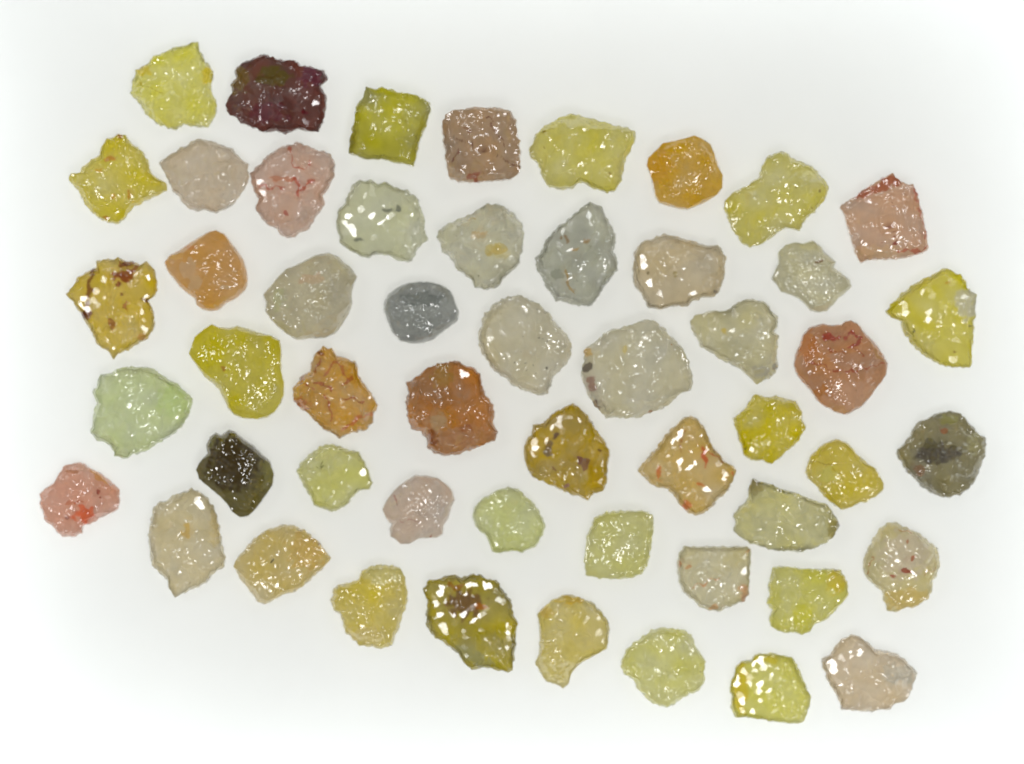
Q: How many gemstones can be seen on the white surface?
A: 52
